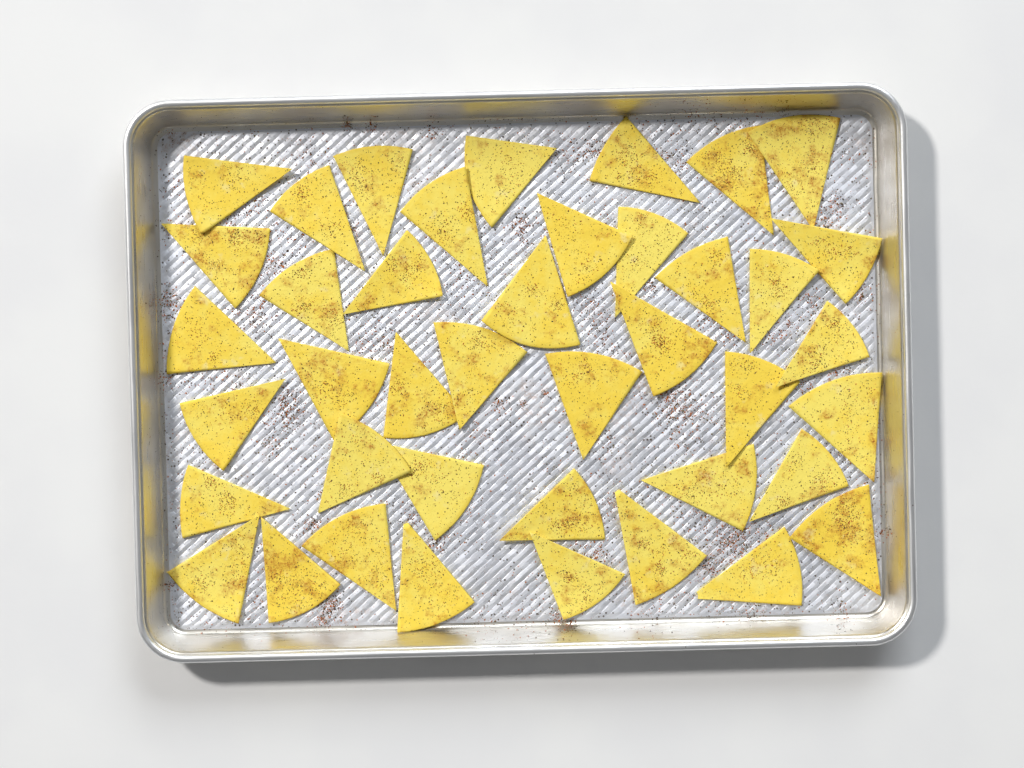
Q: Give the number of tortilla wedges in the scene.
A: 41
